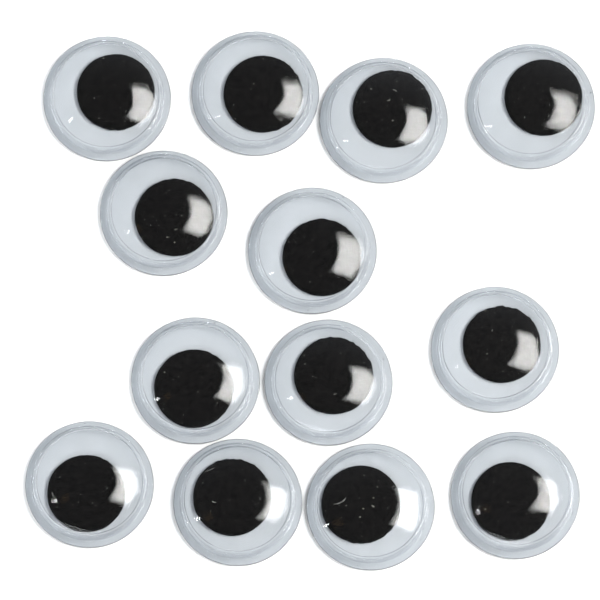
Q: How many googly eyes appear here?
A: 13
